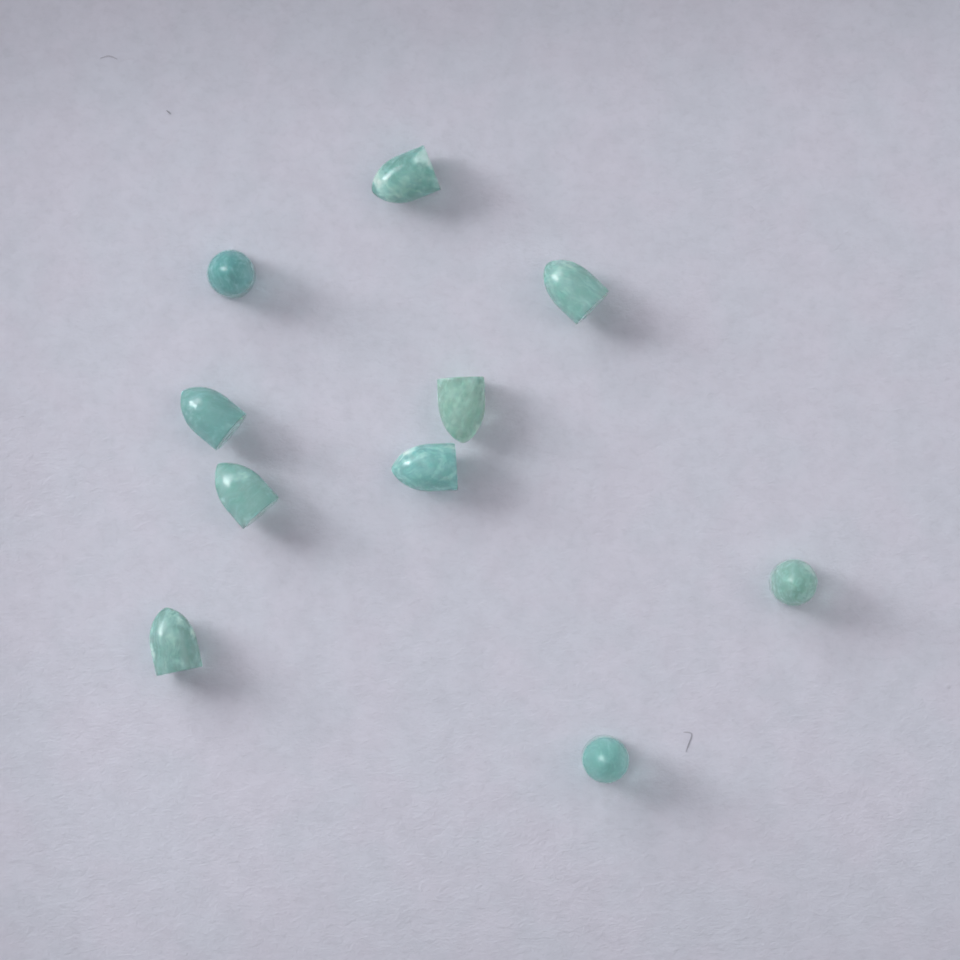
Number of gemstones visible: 10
